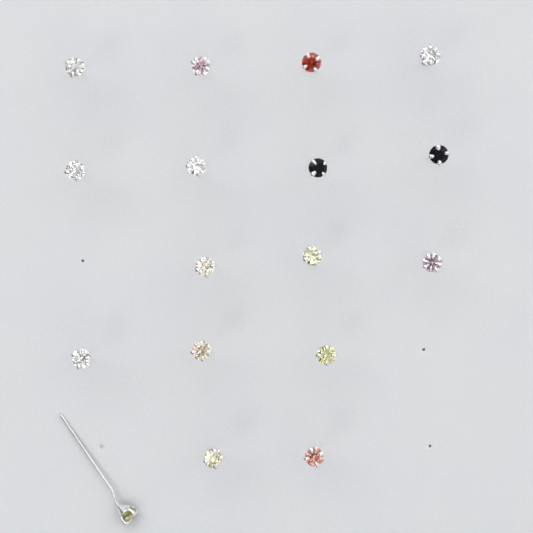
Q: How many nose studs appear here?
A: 17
